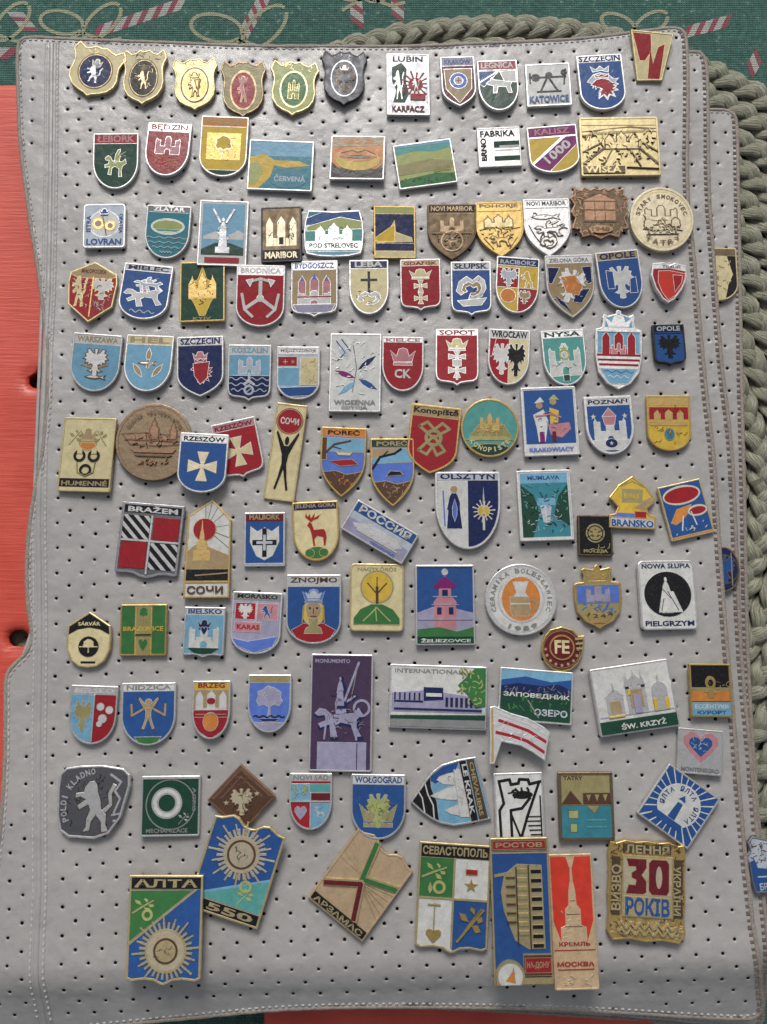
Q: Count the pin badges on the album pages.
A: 119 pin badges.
